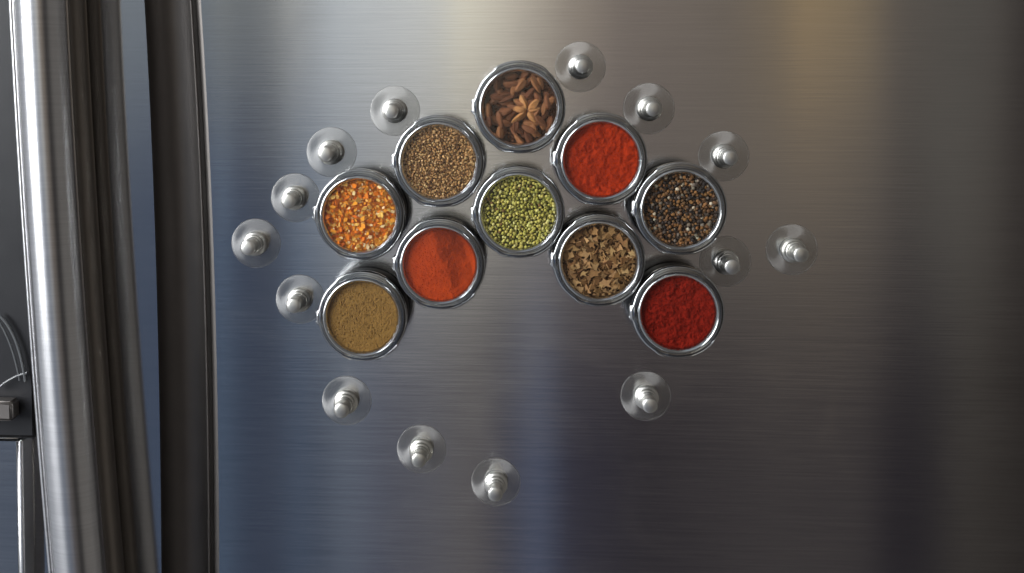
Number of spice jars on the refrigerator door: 10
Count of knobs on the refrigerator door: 14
